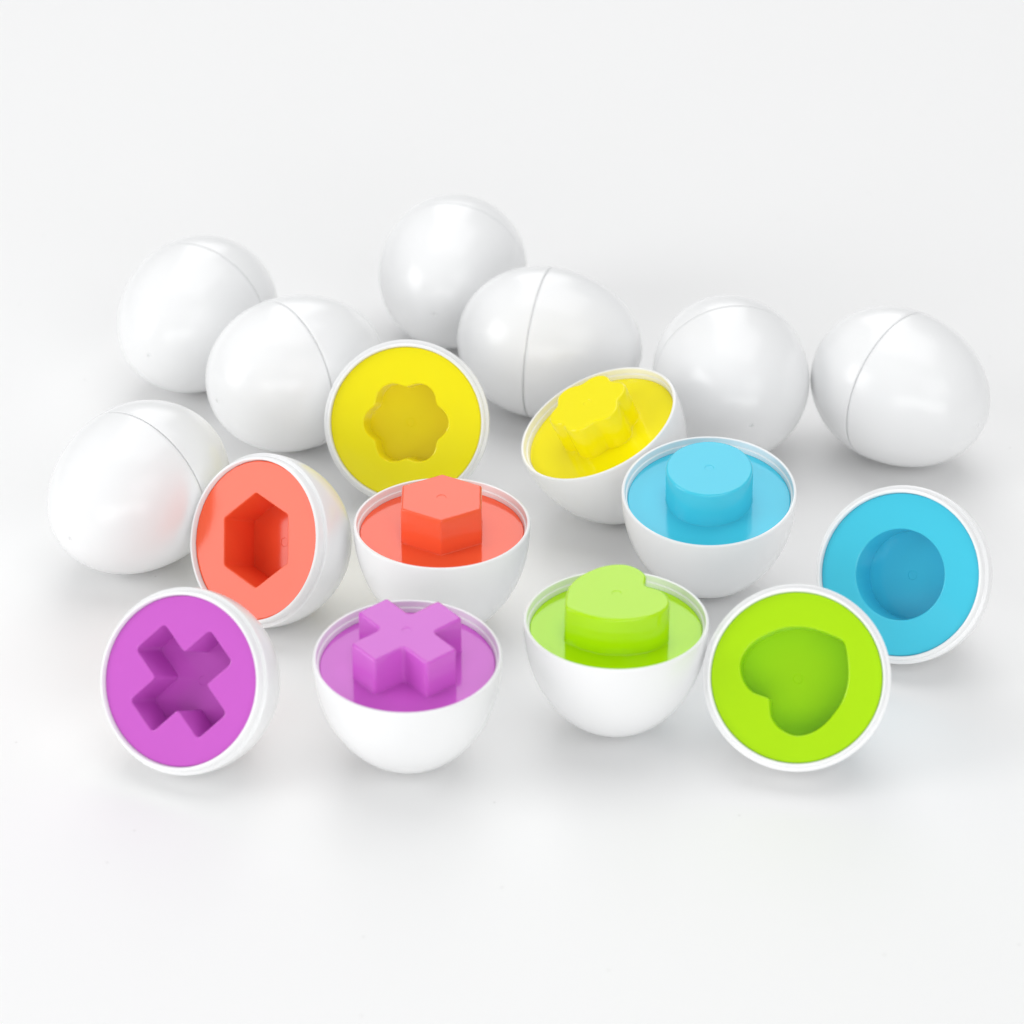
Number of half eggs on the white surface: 10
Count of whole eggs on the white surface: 7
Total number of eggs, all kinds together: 17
